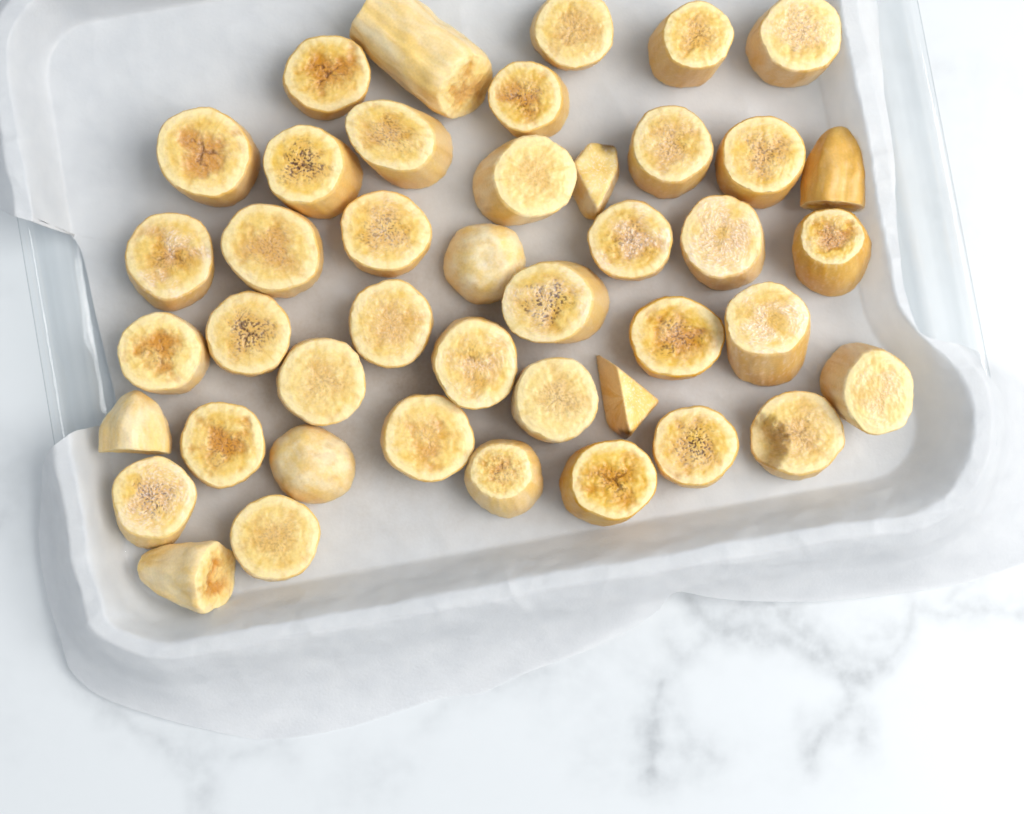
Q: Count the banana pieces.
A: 43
